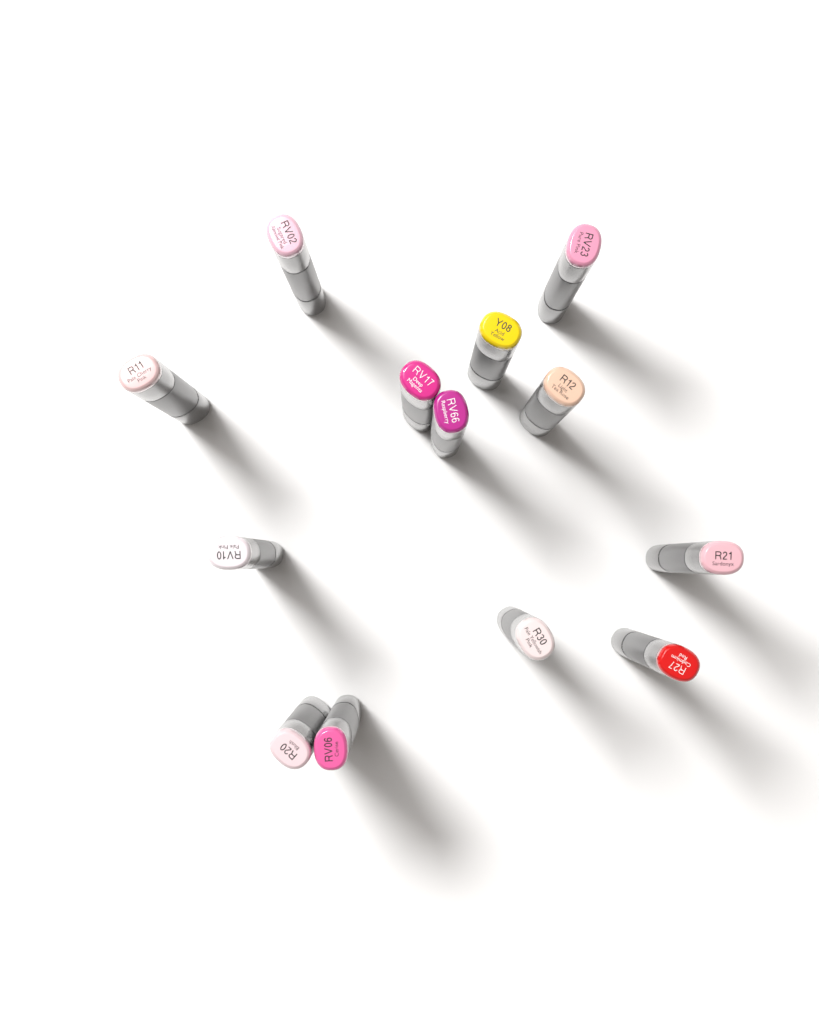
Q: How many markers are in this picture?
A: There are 13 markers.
